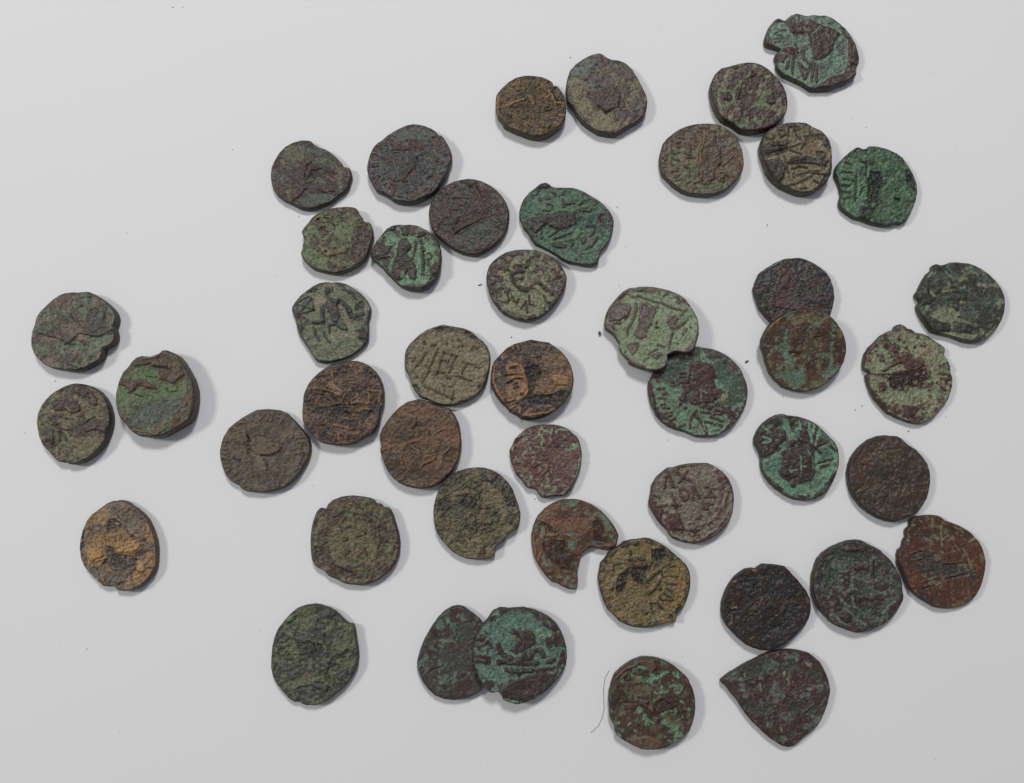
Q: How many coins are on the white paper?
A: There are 46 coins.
